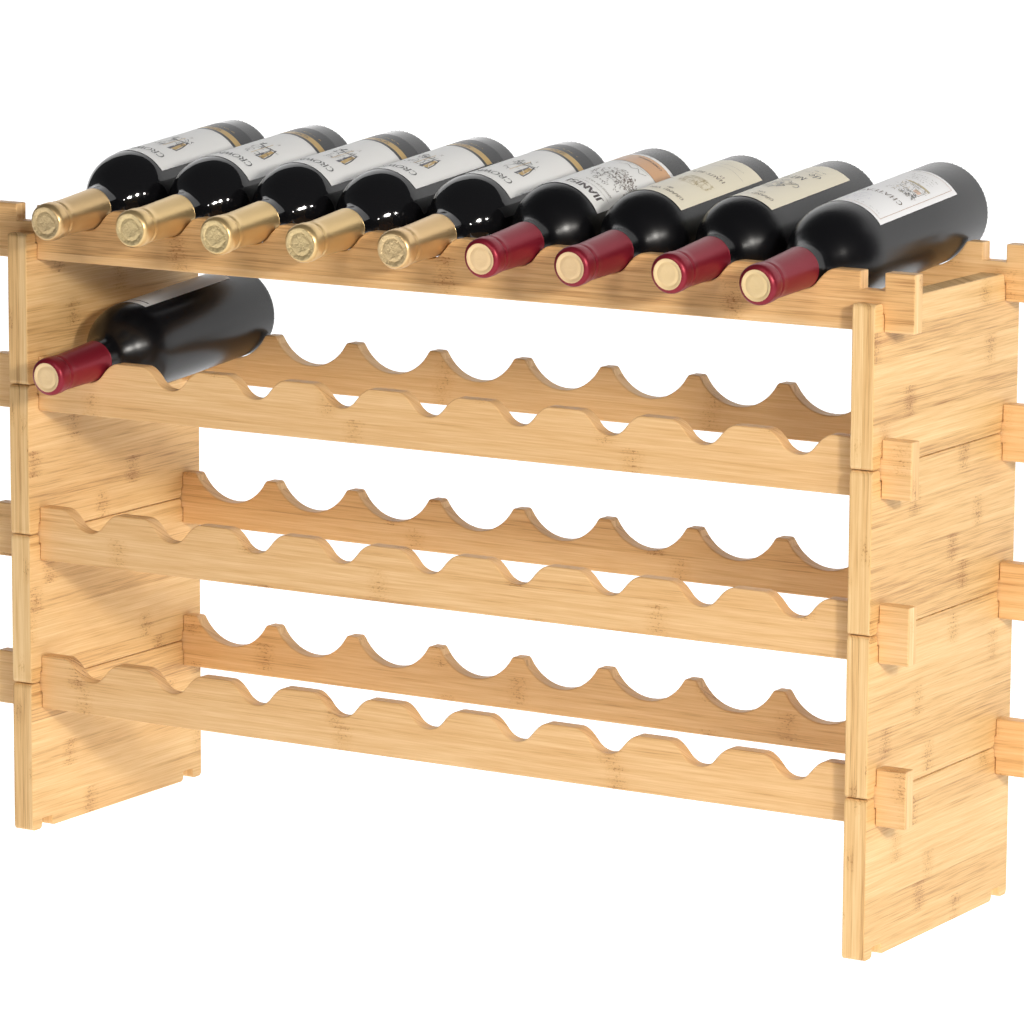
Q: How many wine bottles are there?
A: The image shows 10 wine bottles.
